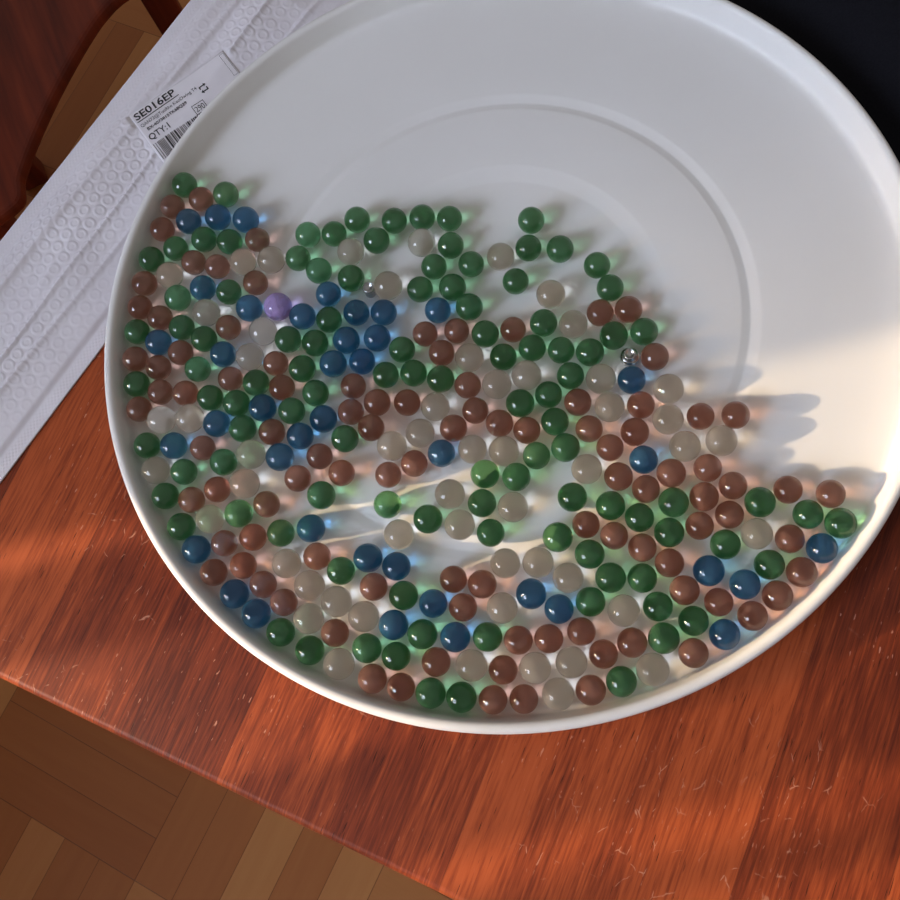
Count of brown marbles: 99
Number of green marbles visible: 107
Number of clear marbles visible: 54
